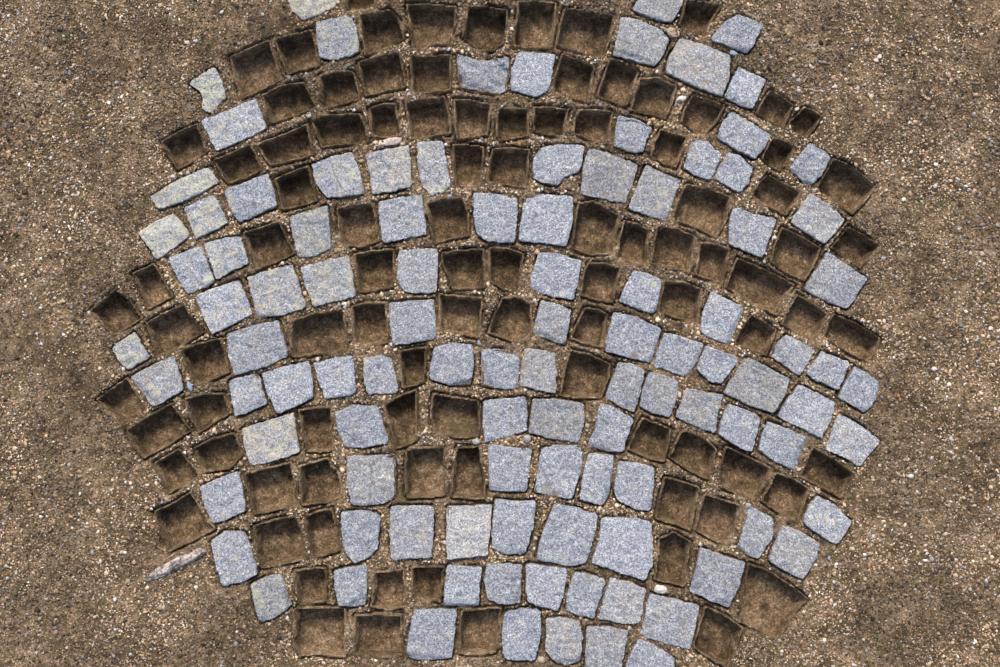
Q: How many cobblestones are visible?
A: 103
